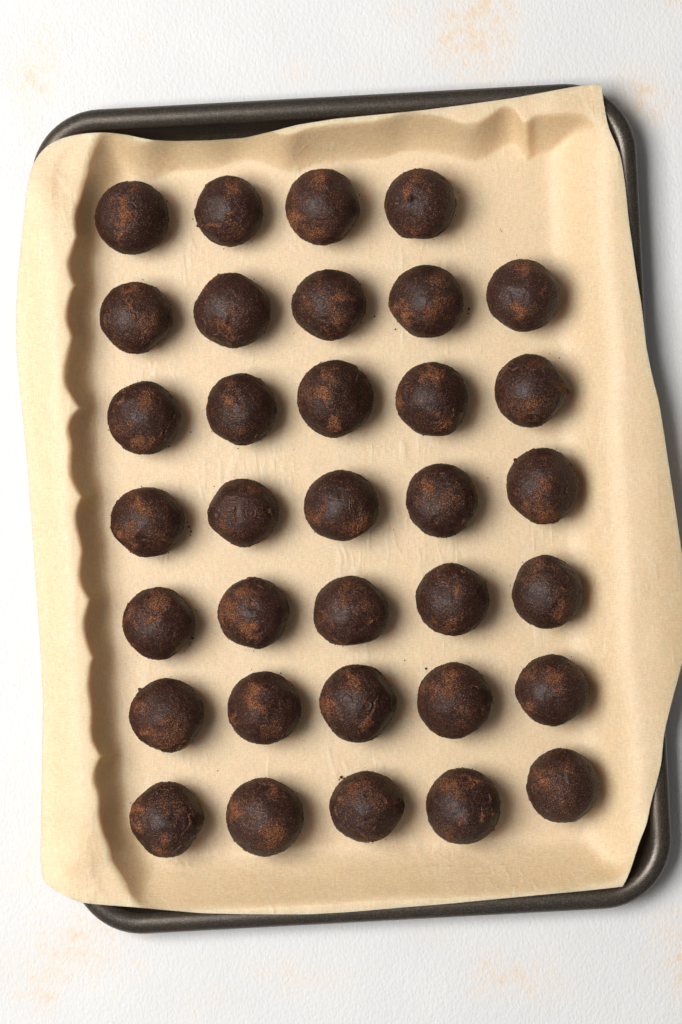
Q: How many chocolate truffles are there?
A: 34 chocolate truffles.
